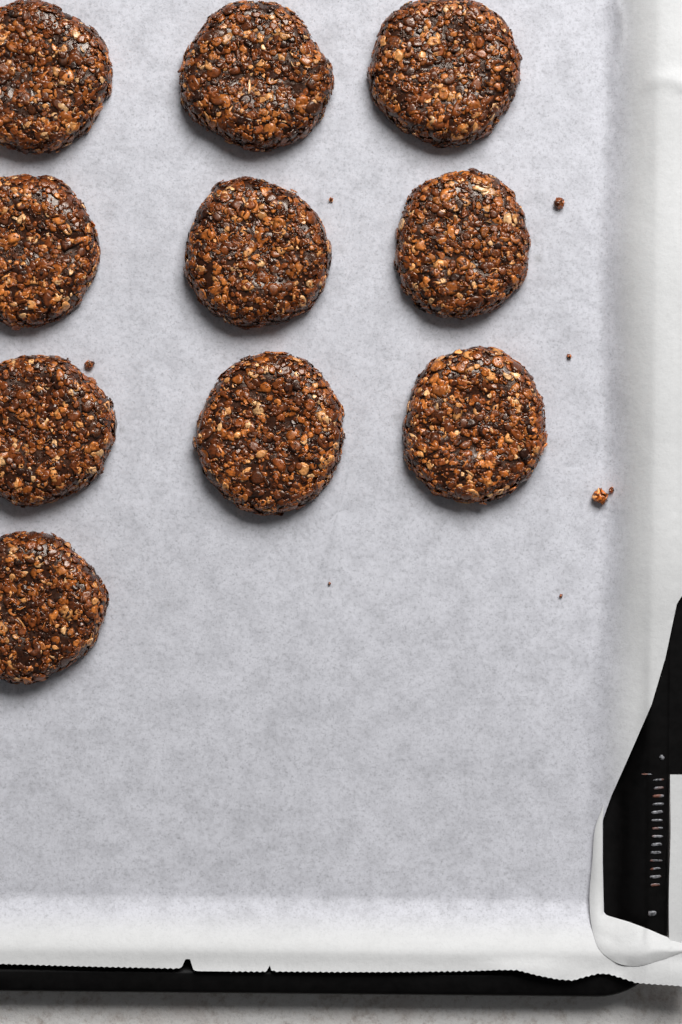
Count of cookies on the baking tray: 10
